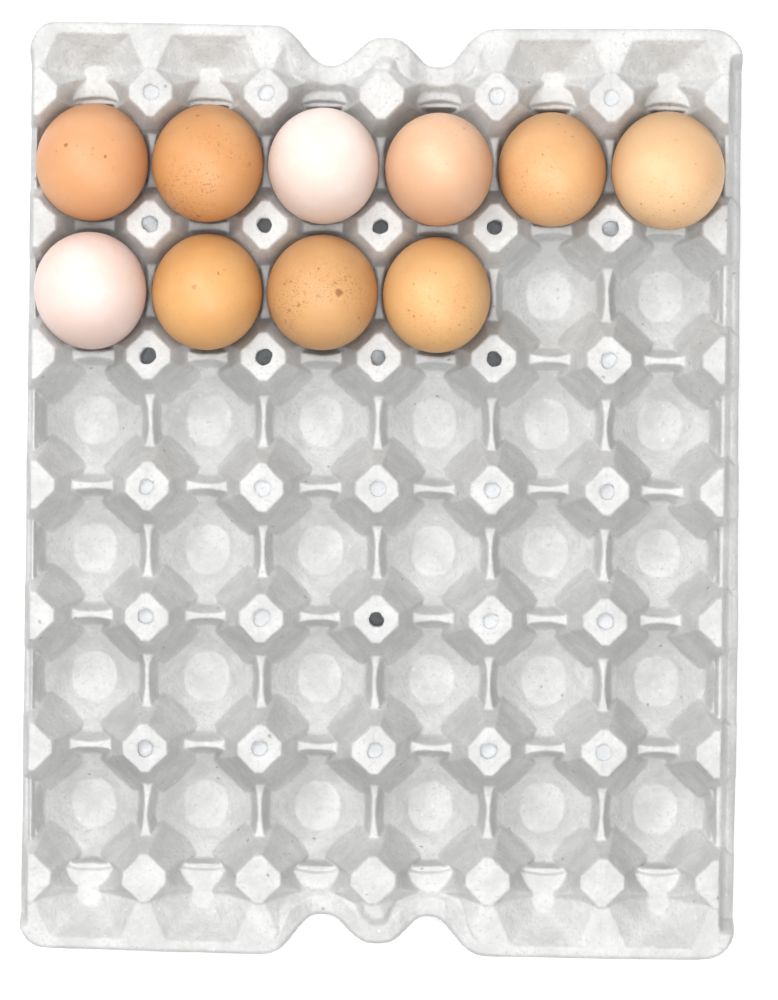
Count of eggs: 10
